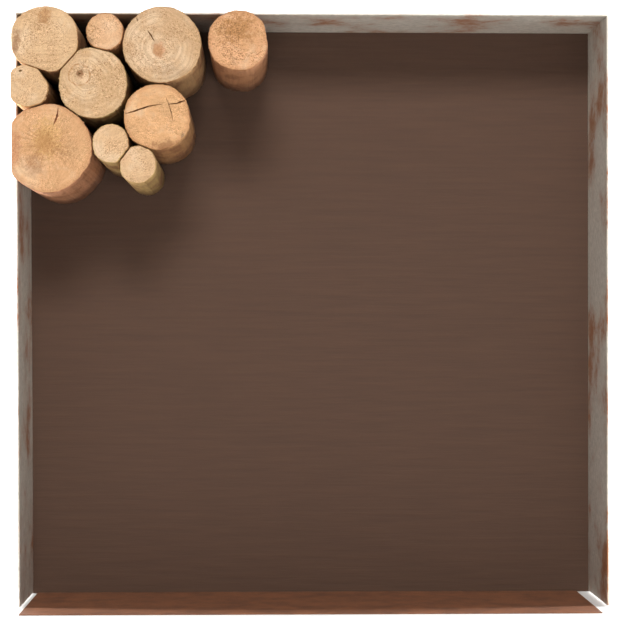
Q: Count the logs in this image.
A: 10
